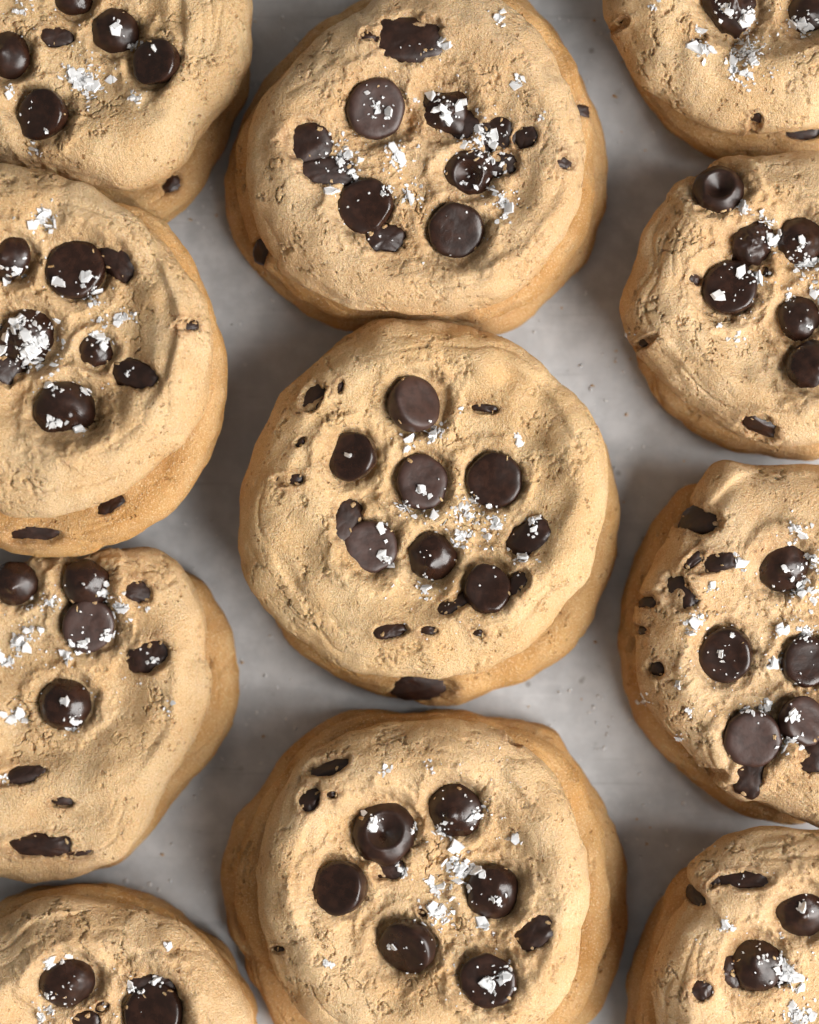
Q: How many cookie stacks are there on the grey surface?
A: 11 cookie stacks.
